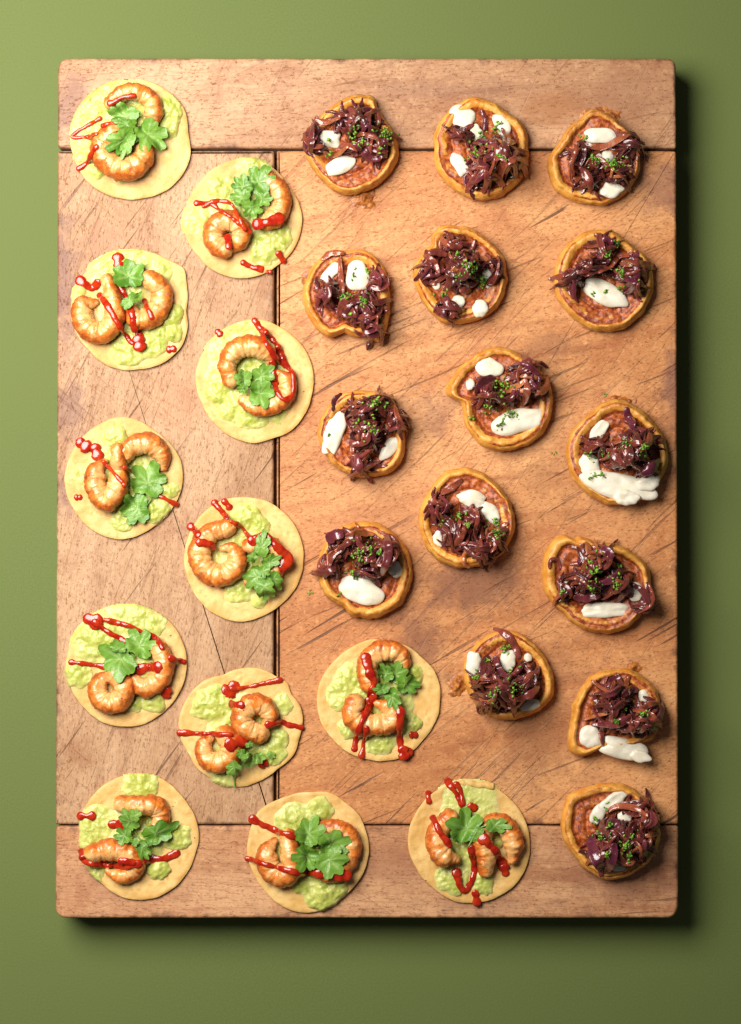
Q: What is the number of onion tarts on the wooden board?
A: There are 15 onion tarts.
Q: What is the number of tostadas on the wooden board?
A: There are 12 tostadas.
